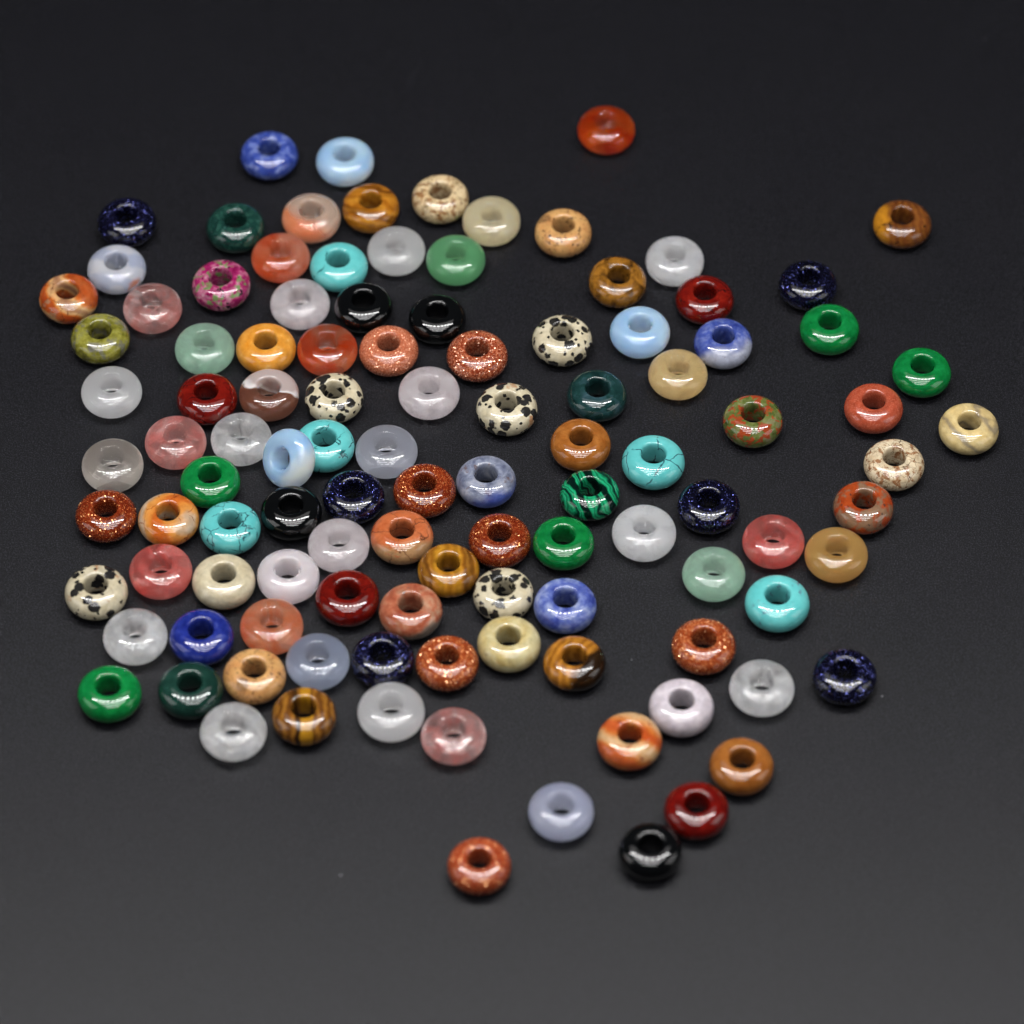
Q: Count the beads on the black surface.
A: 111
